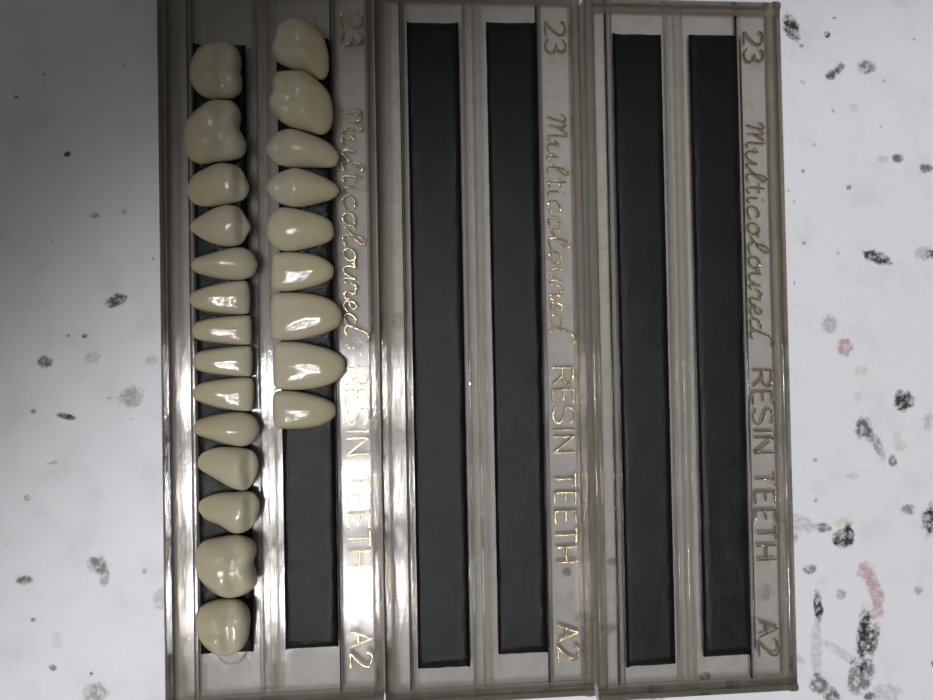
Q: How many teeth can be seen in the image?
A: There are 23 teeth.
